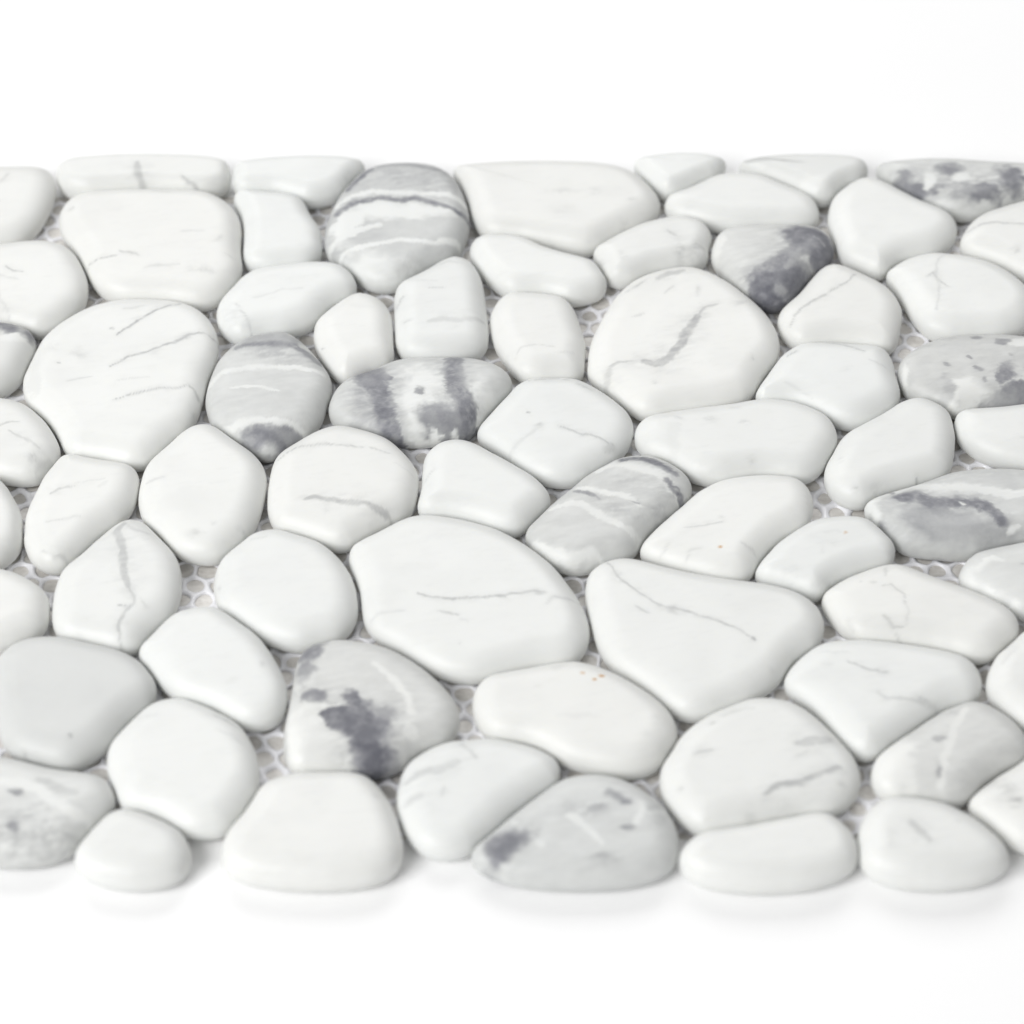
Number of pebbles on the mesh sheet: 68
